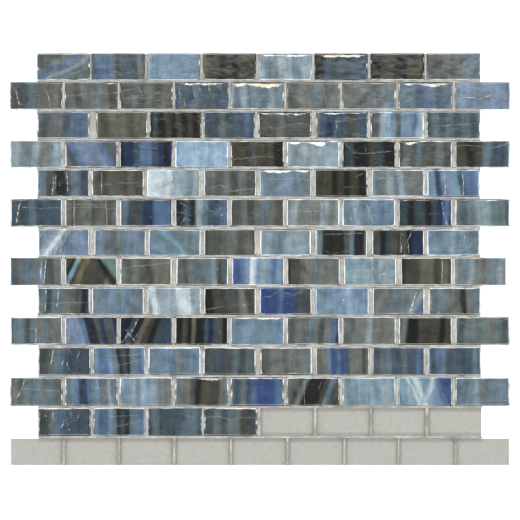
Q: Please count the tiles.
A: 106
